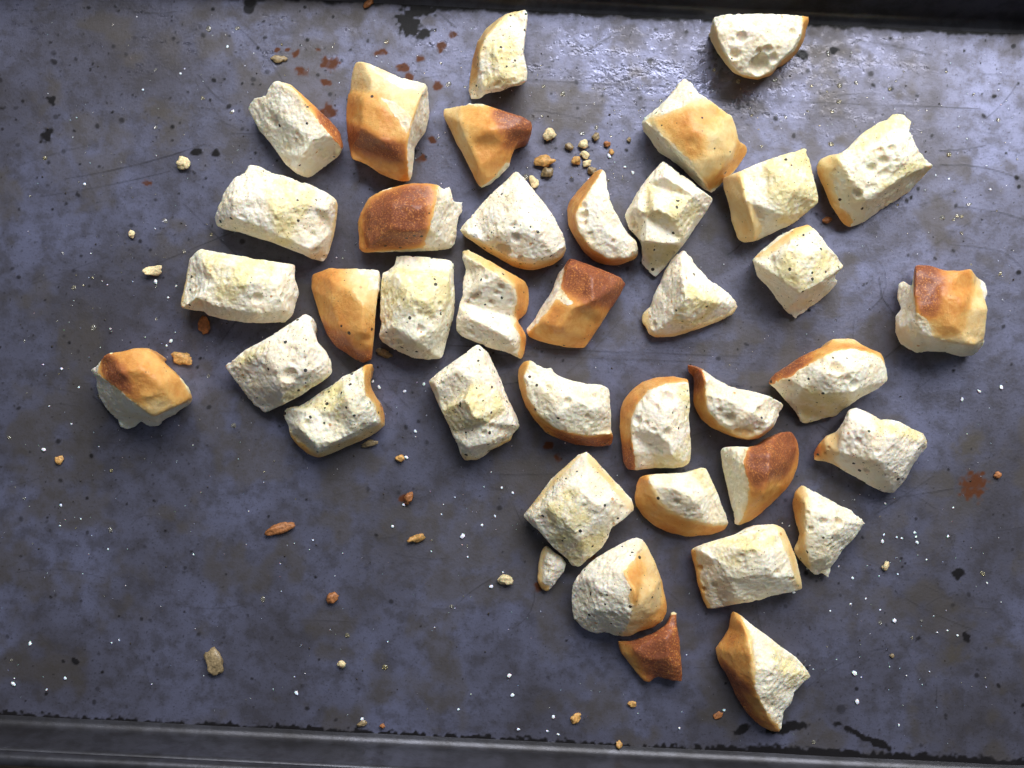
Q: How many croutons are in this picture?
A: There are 39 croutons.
